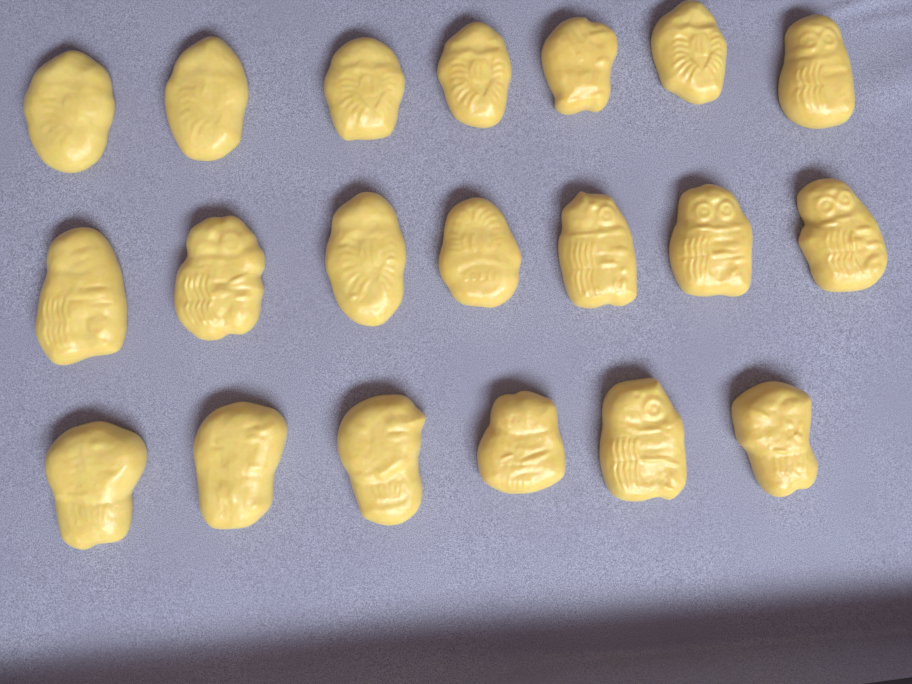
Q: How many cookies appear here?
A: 20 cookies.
